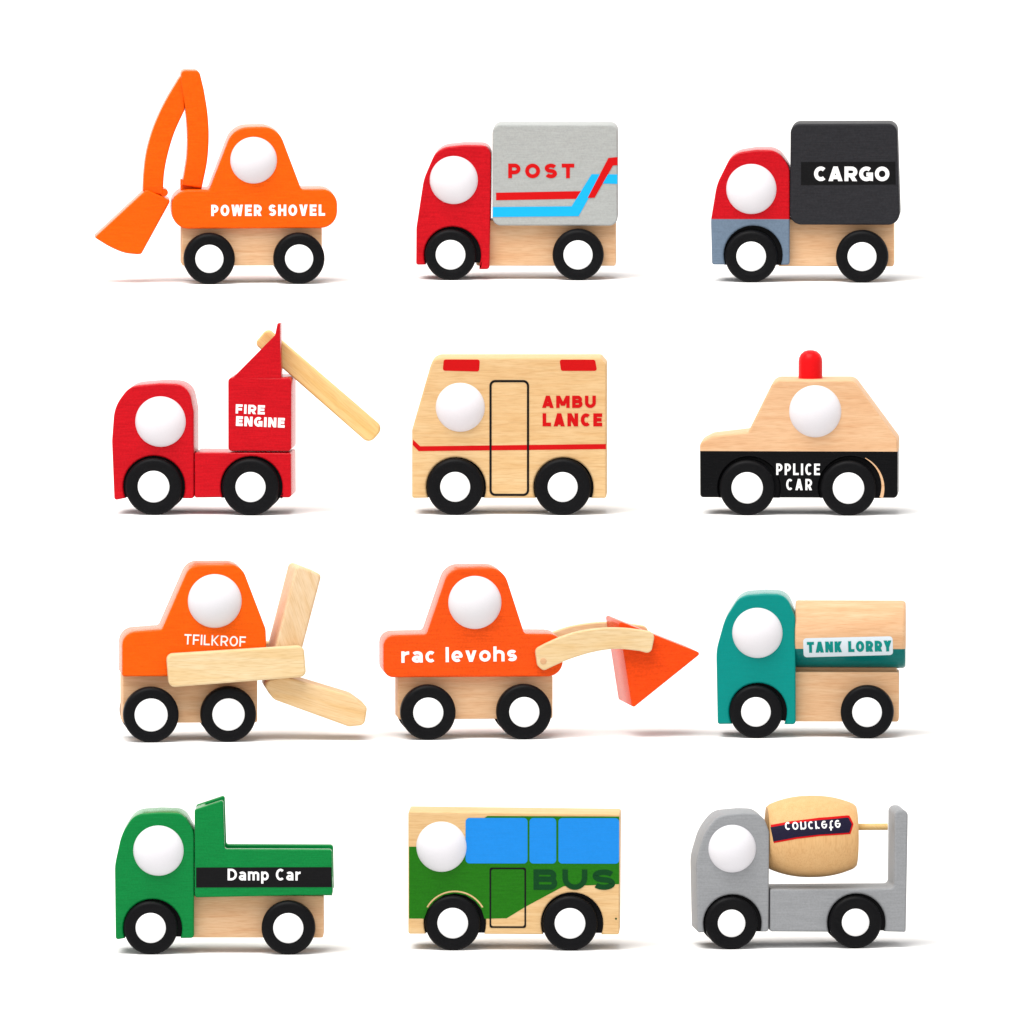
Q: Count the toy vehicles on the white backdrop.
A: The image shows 12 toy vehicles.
